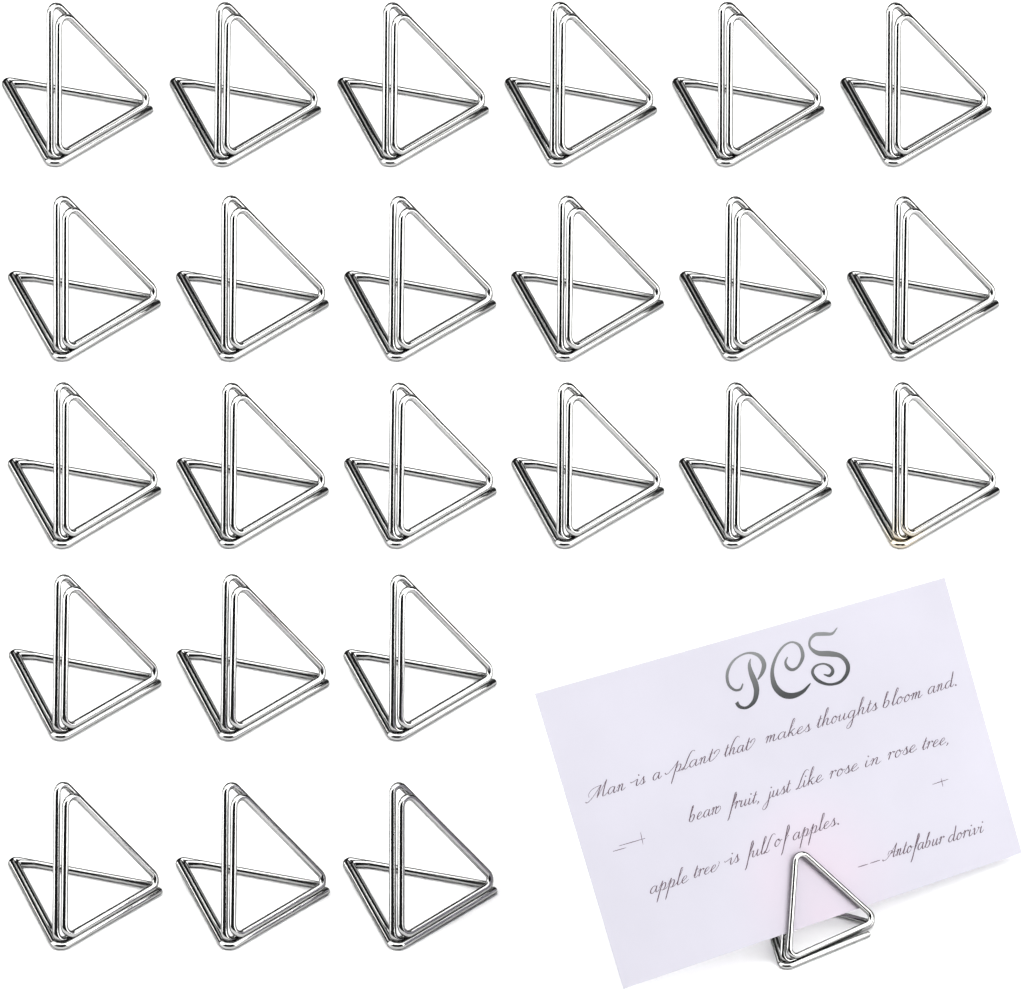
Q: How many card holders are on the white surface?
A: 25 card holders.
